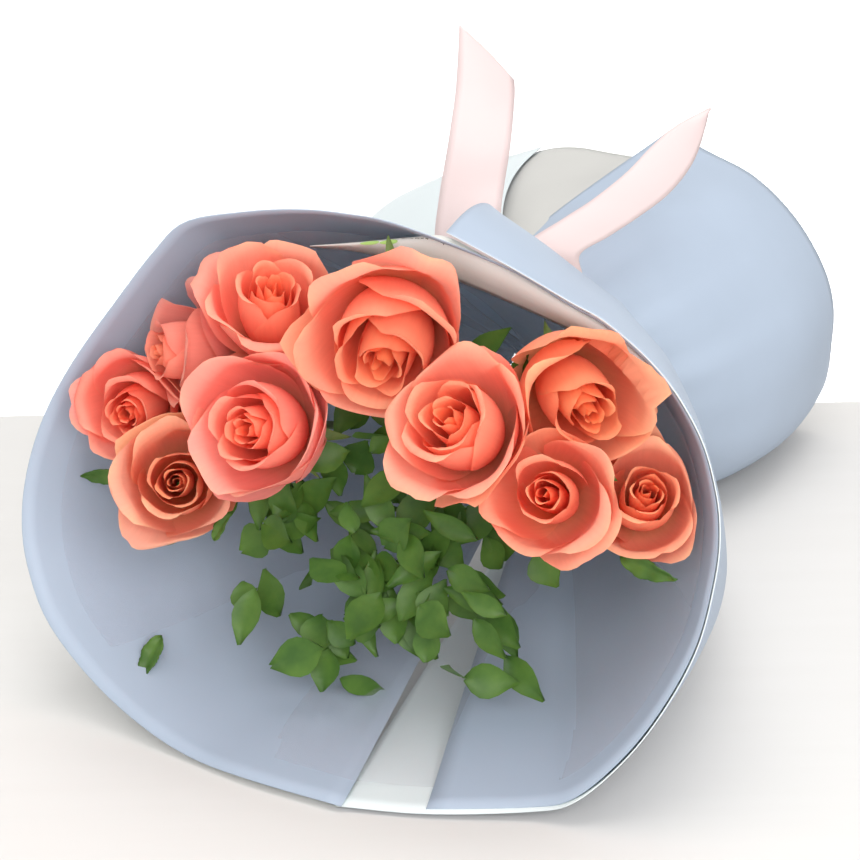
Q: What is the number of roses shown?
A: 10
